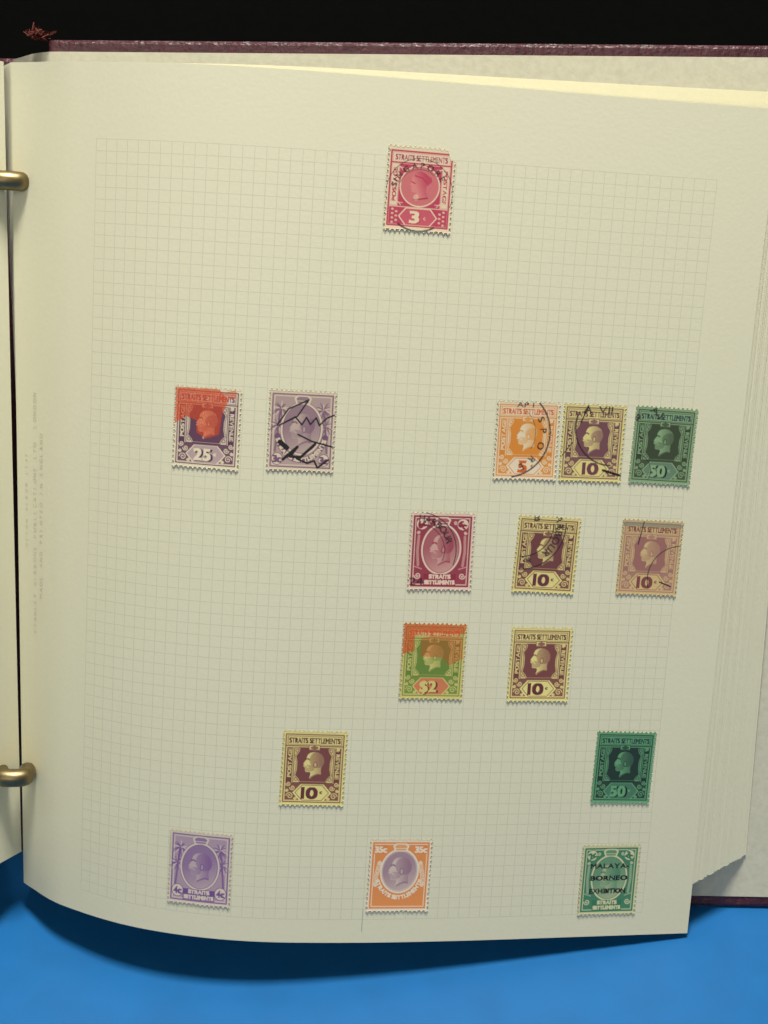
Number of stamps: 16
